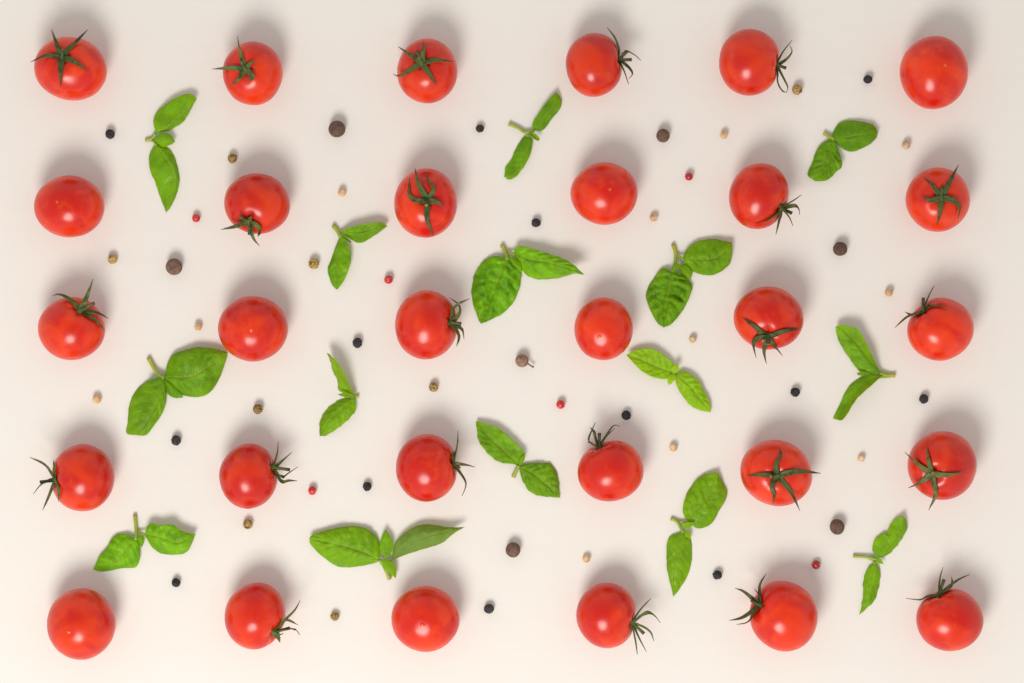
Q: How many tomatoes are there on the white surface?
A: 30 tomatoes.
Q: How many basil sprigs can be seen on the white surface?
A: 15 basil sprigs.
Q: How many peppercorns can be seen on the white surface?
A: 45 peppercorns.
